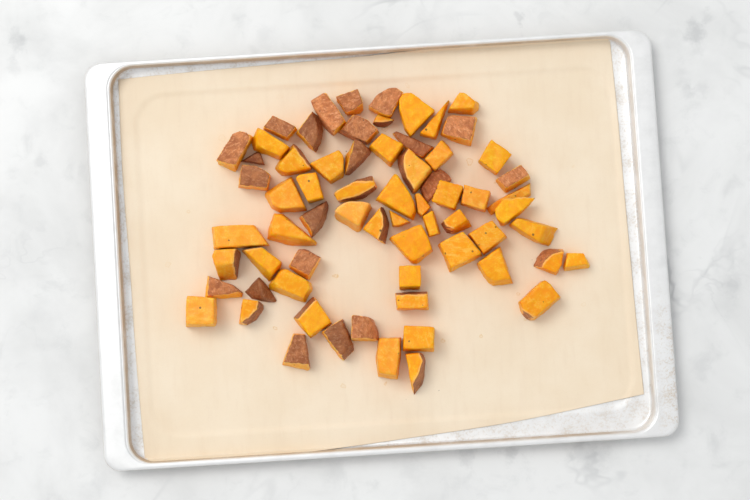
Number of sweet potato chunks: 67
